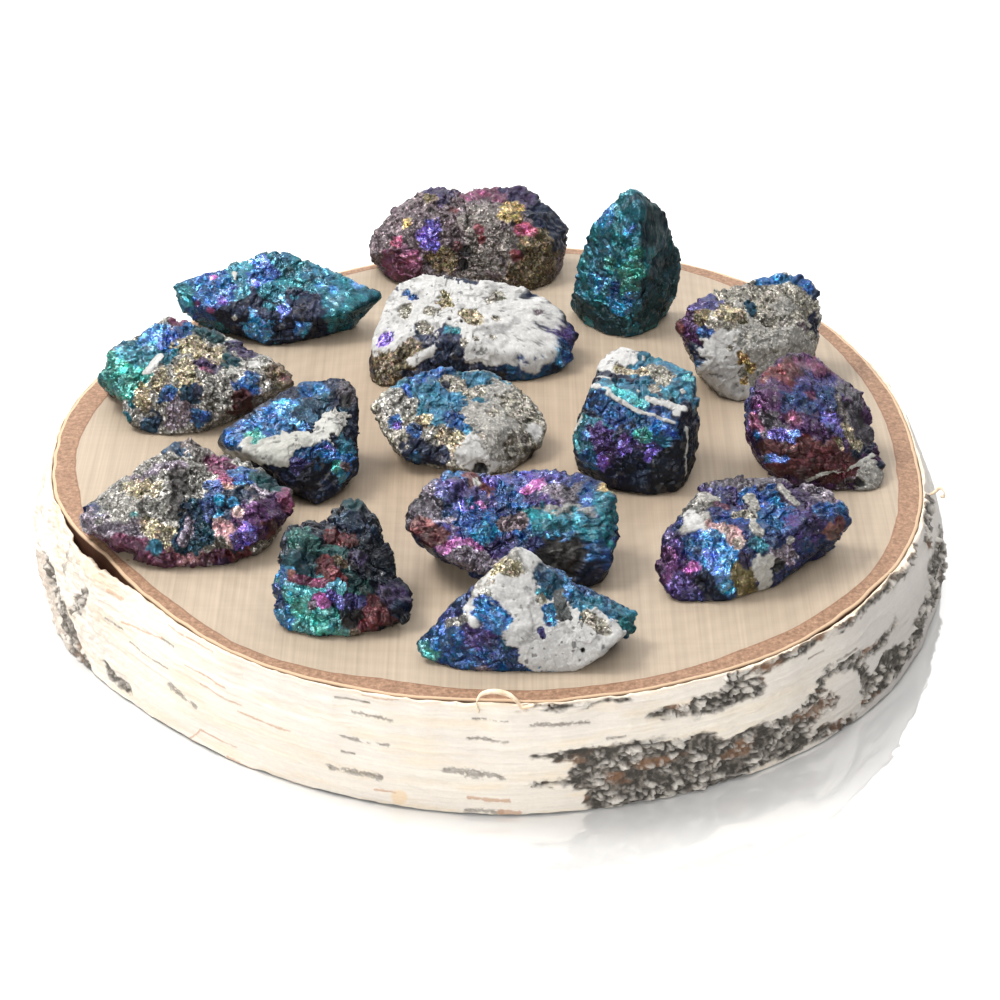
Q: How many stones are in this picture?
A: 15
